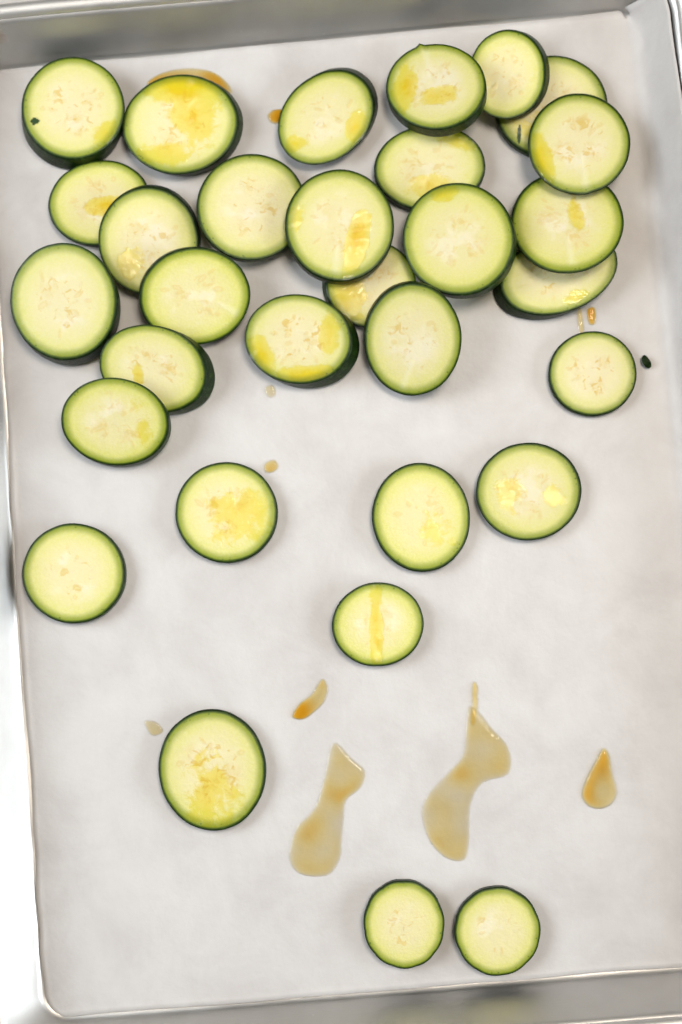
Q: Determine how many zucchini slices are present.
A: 31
